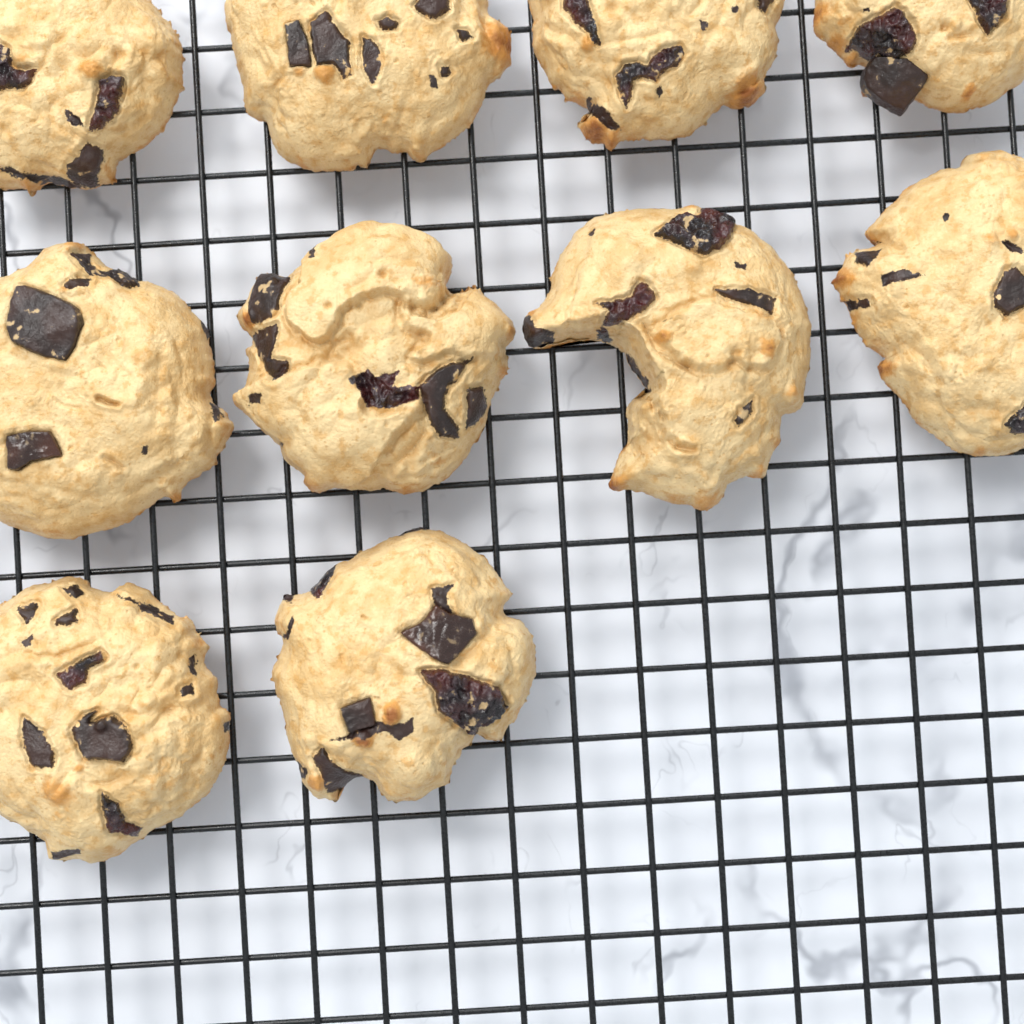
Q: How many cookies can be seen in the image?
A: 10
